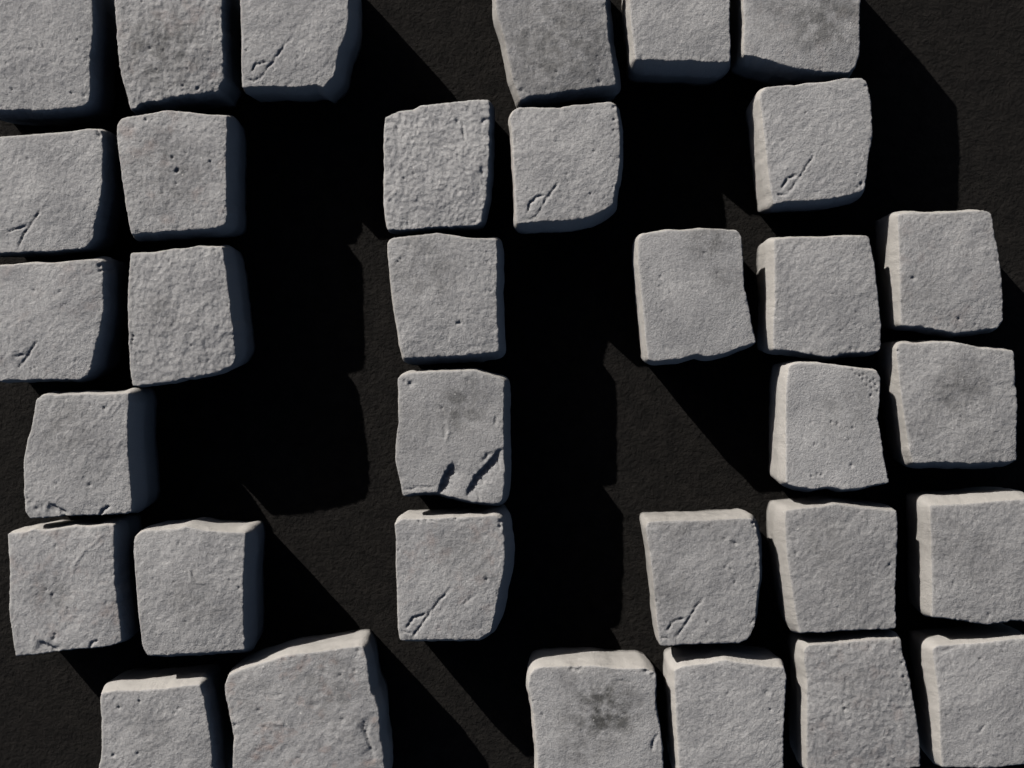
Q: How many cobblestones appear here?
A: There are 33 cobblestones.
